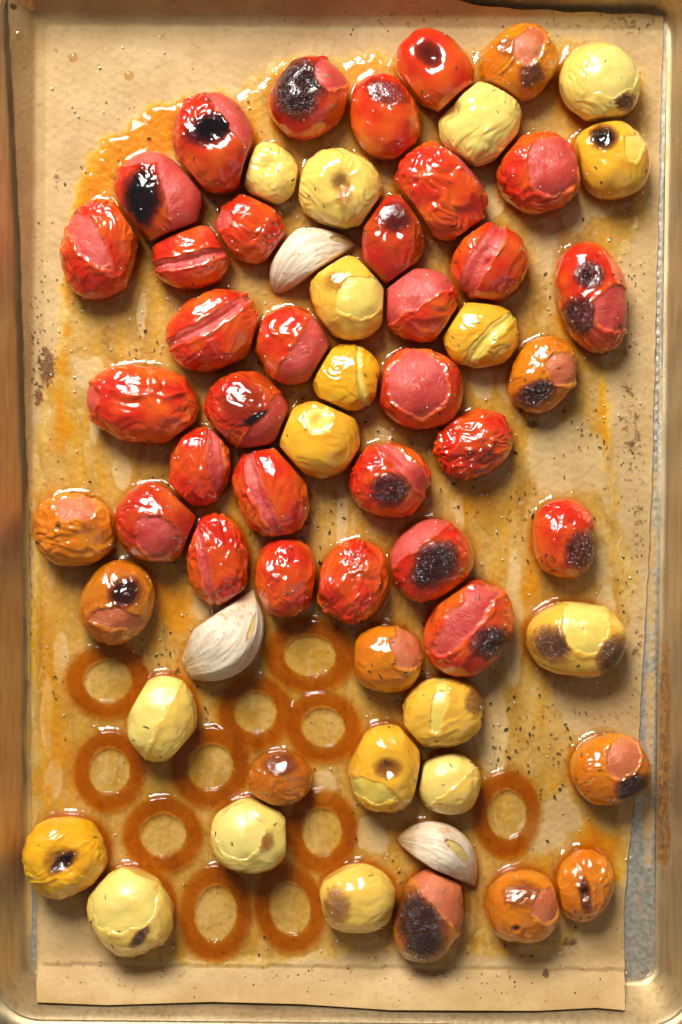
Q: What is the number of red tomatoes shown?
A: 30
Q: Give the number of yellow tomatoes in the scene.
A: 18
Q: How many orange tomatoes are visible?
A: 10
